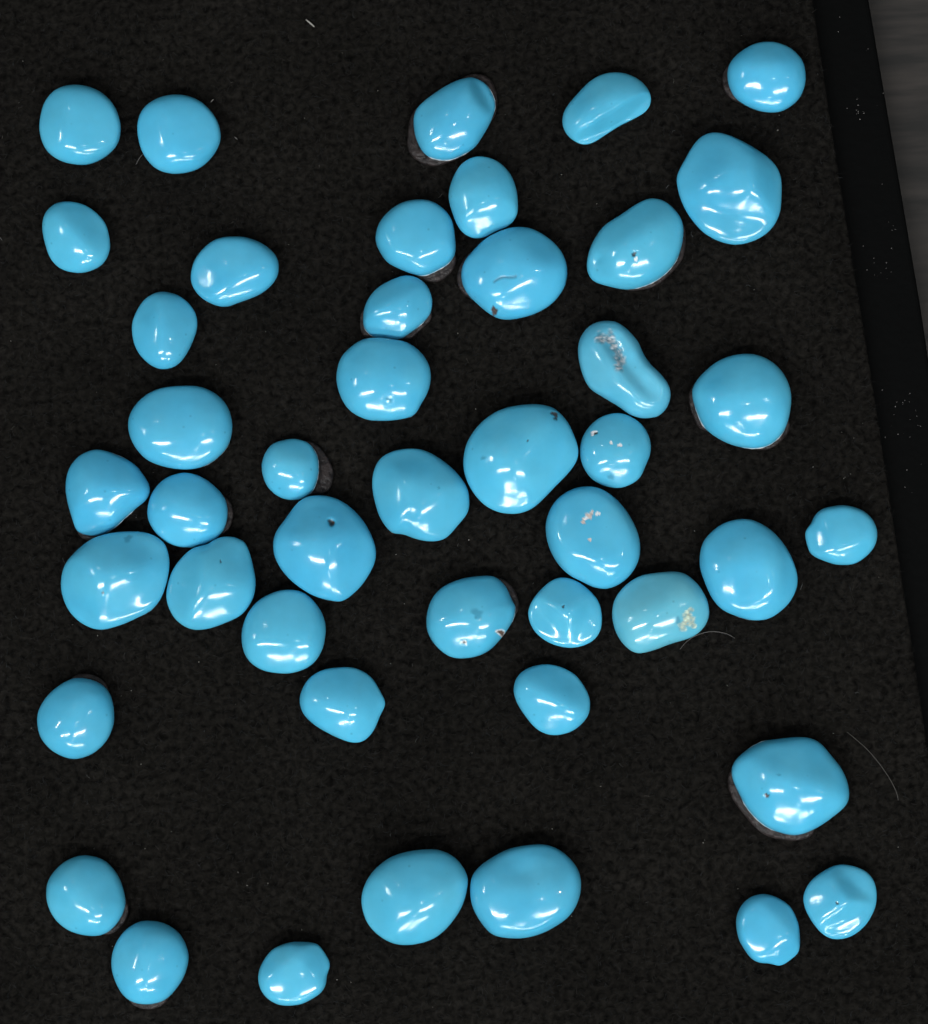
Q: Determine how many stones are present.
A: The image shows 45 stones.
